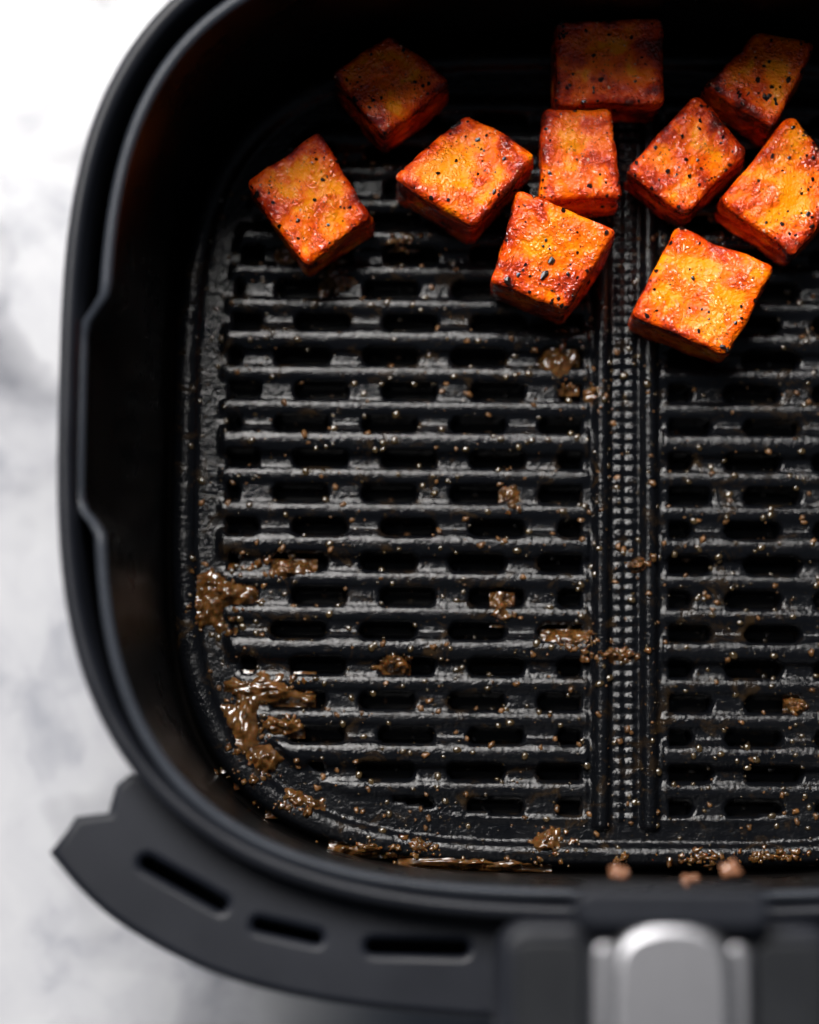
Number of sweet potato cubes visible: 10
